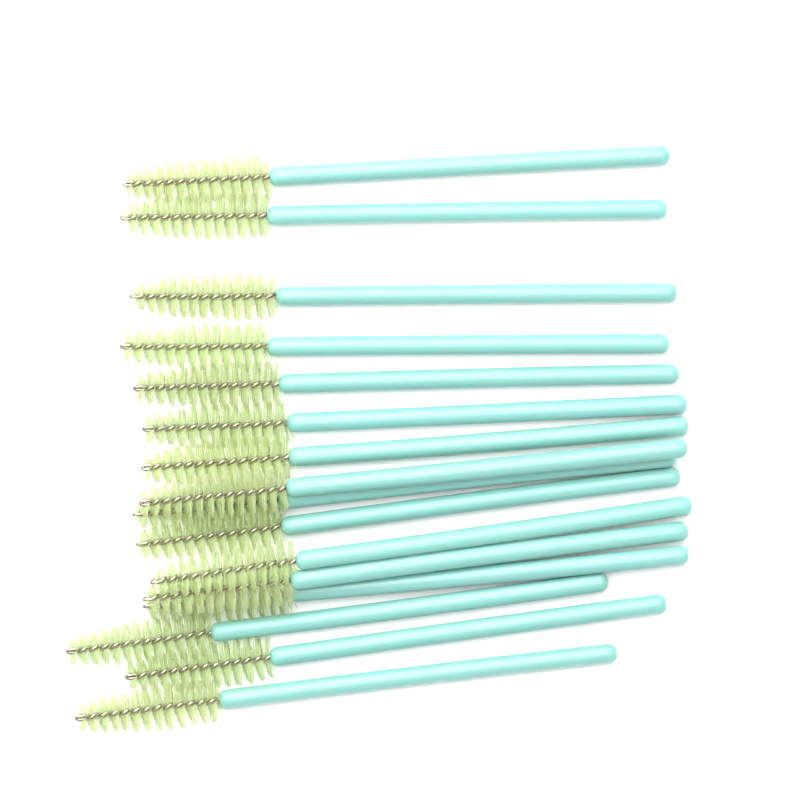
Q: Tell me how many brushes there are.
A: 16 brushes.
